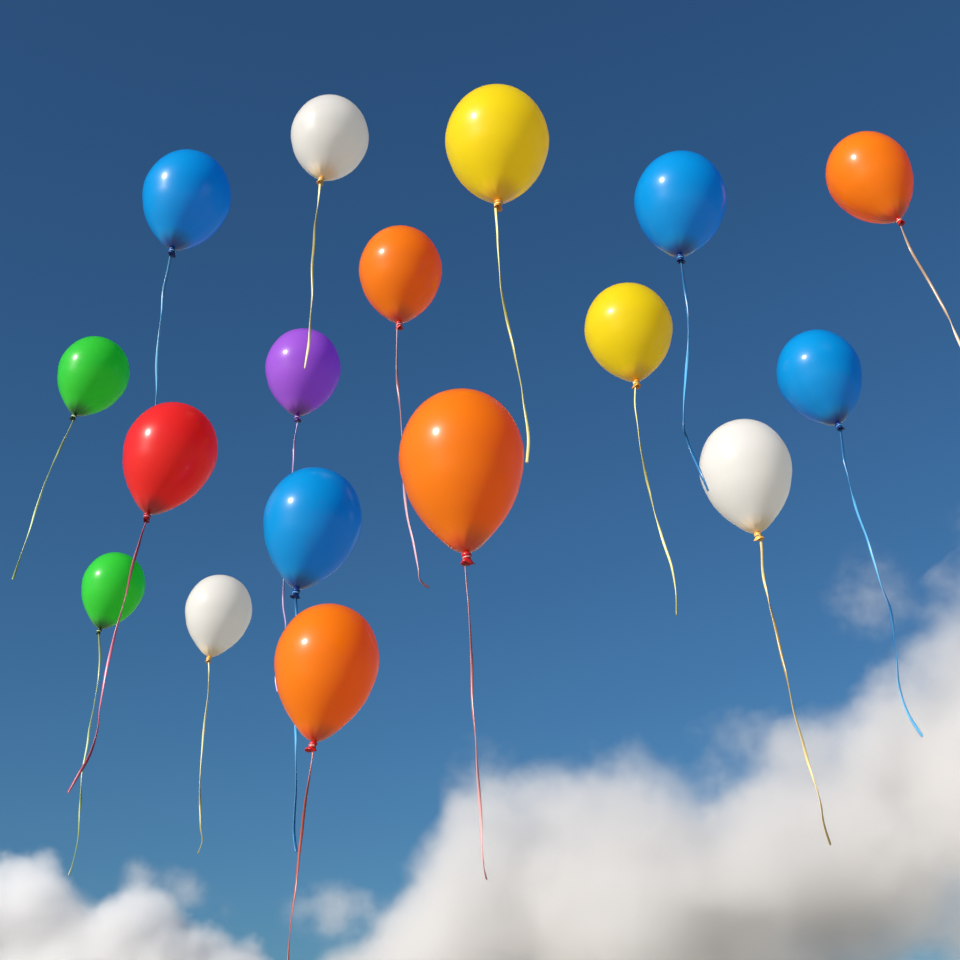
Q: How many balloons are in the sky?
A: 17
